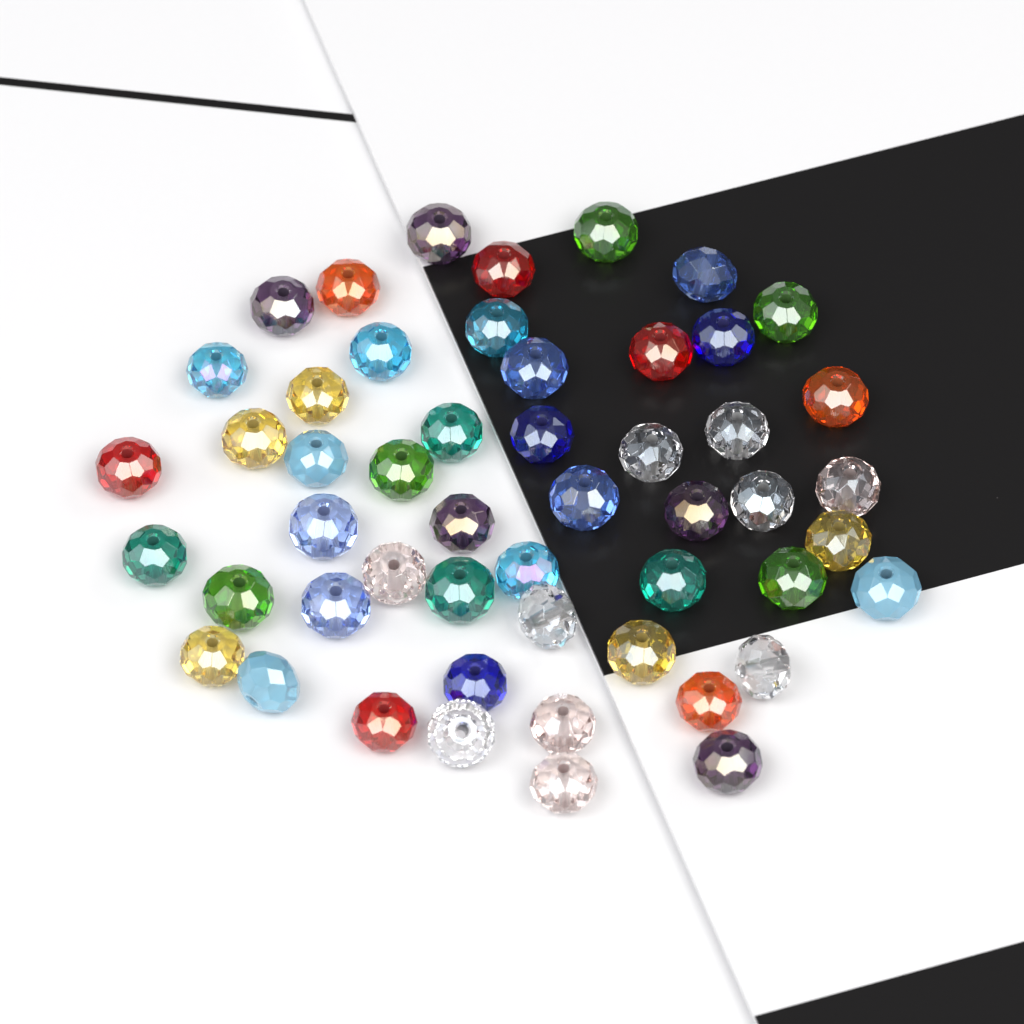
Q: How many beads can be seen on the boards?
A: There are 51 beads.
